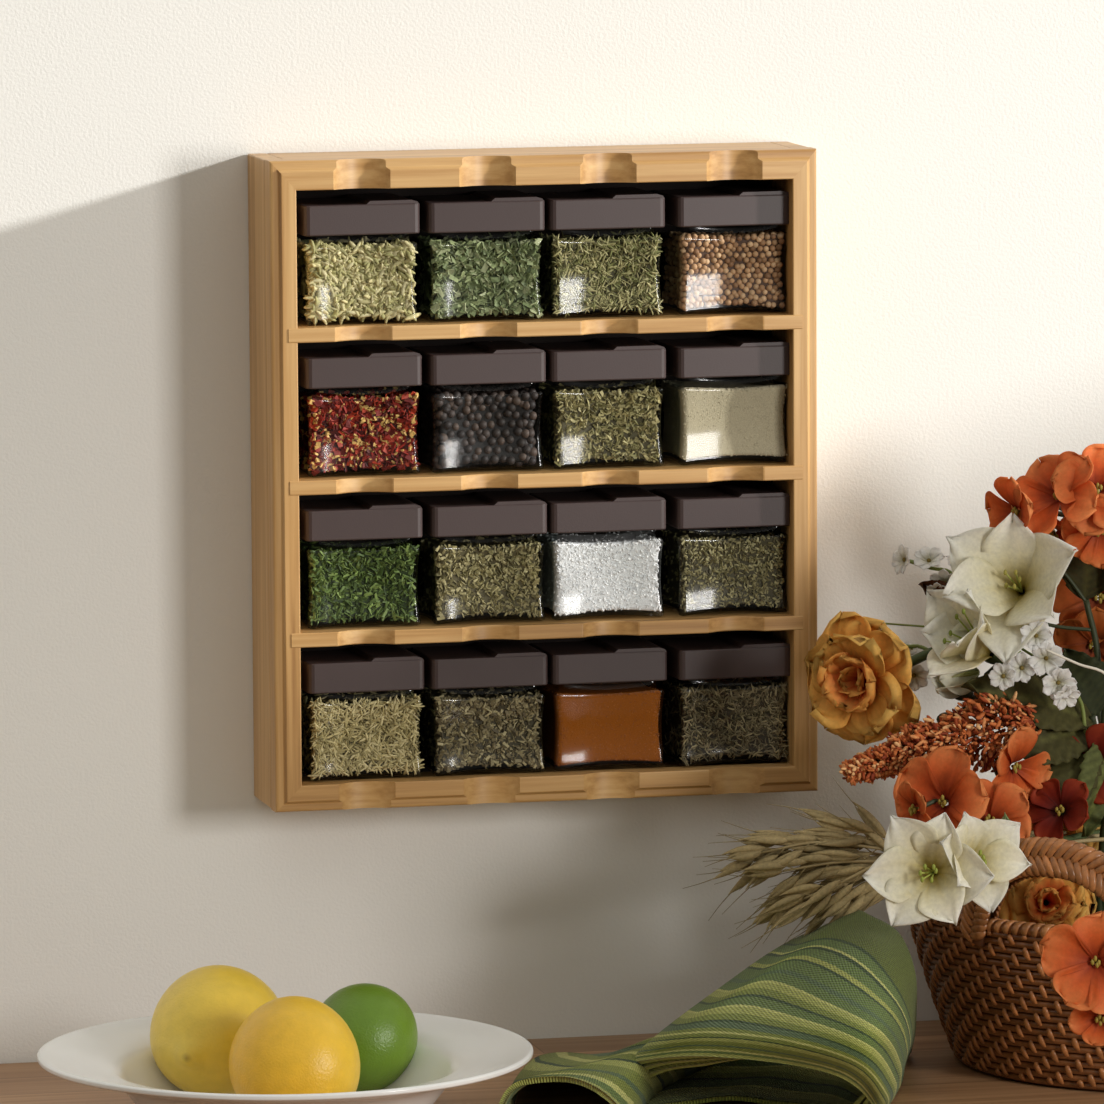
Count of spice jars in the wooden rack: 16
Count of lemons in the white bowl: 2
